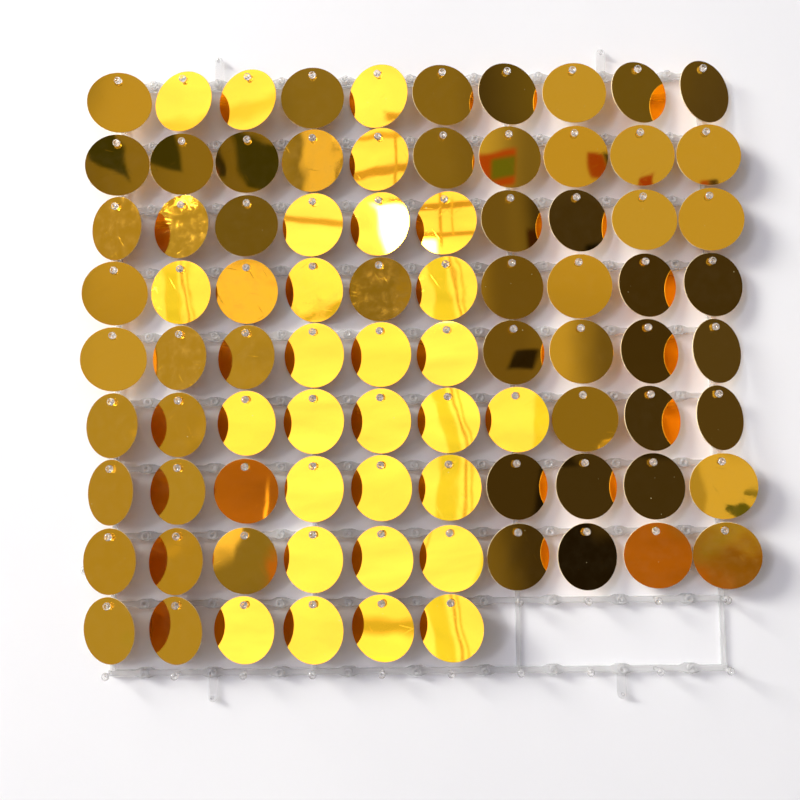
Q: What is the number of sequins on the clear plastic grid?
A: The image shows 86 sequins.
